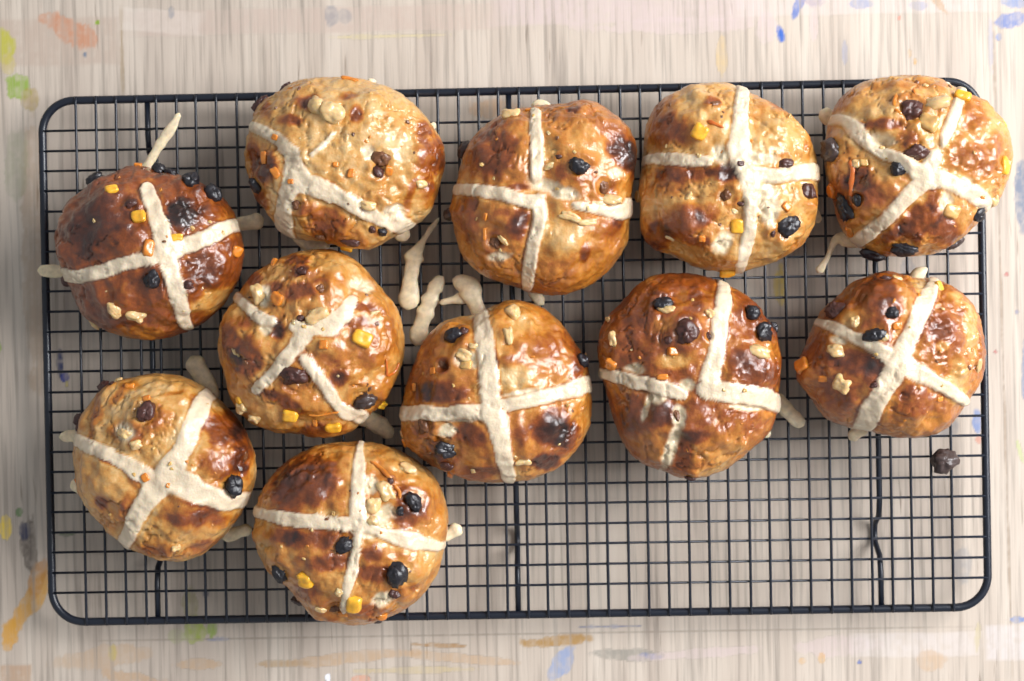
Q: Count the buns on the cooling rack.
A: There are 11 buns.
